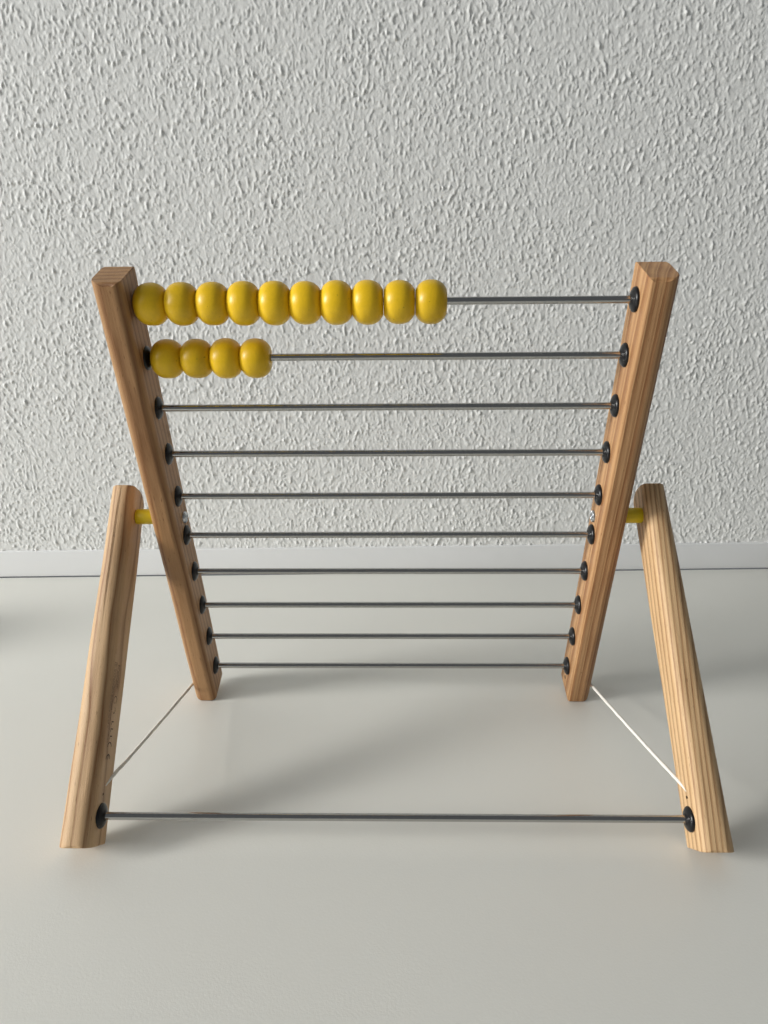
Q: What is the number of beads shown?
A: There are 14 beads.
